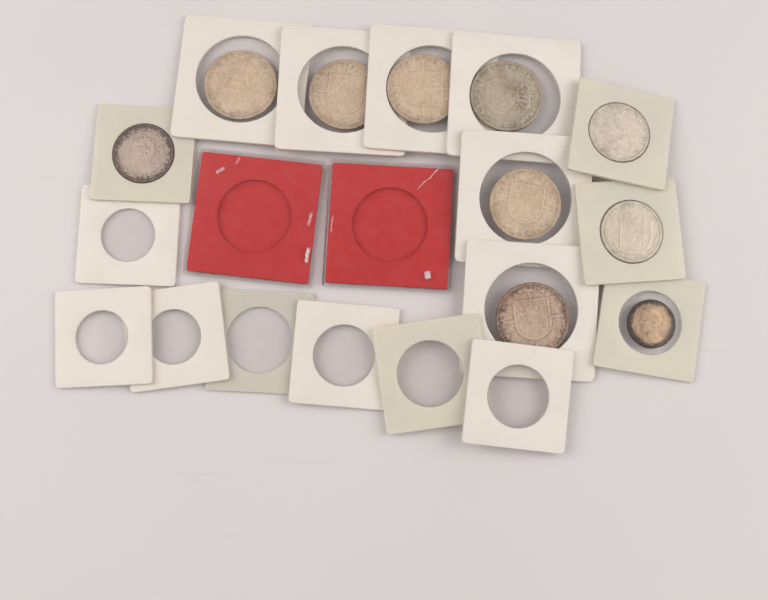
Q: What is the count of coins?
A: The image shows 10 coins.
